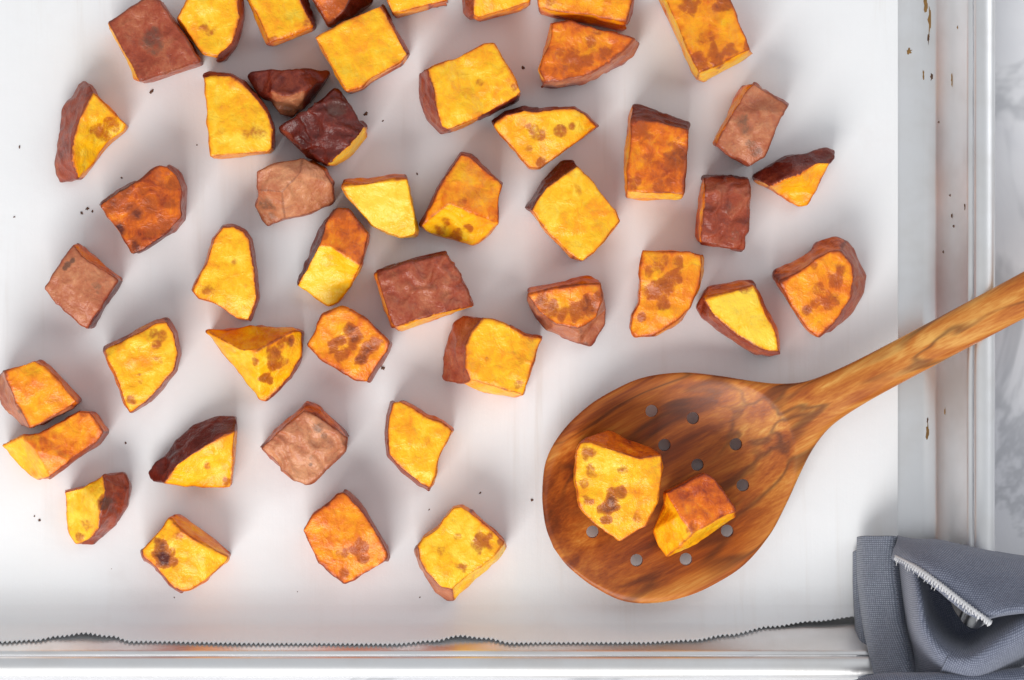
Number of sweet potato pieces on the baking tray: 48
